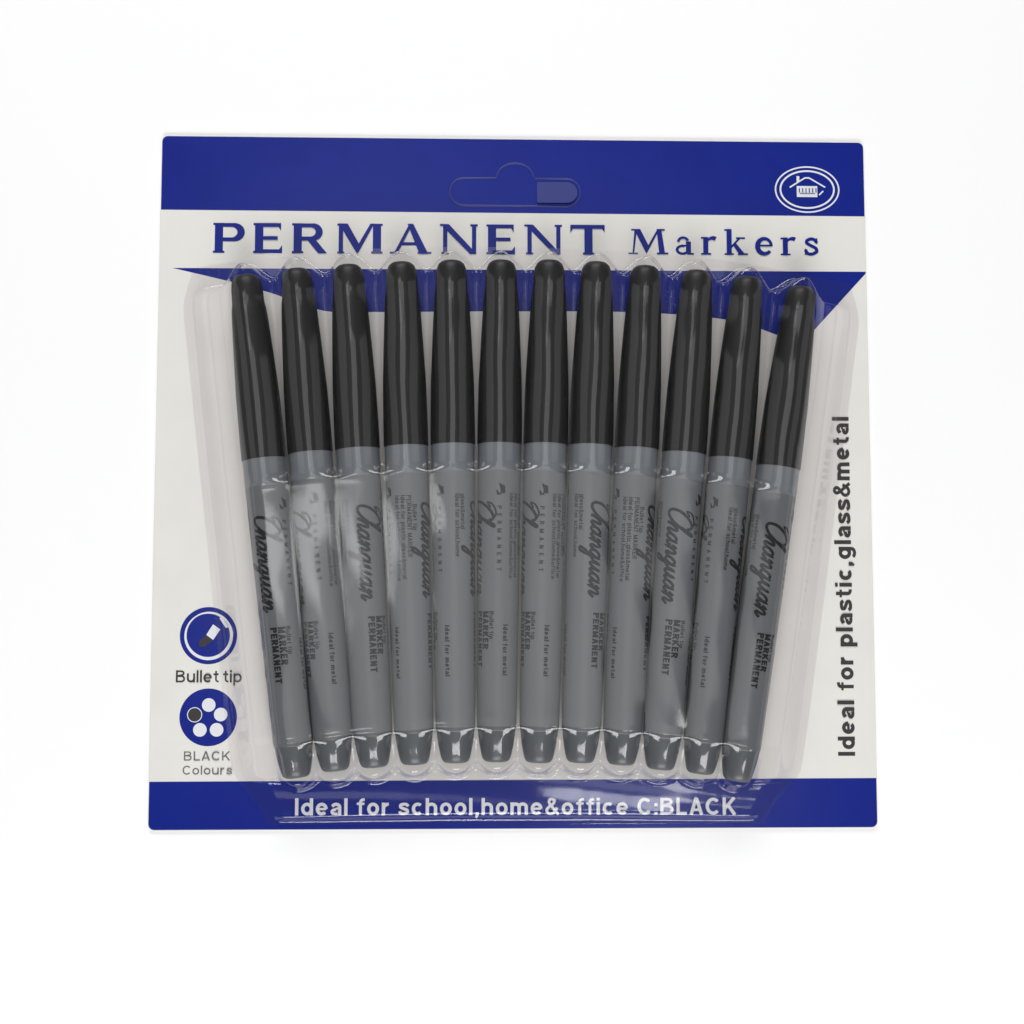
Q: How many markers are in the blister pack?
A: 12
